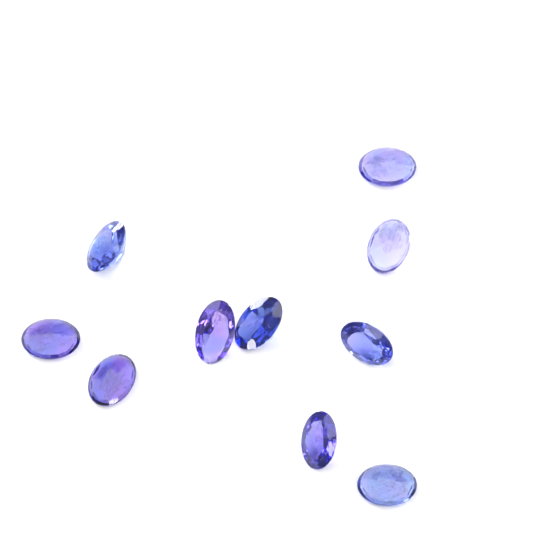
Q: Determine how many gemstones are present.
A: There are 10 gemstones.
